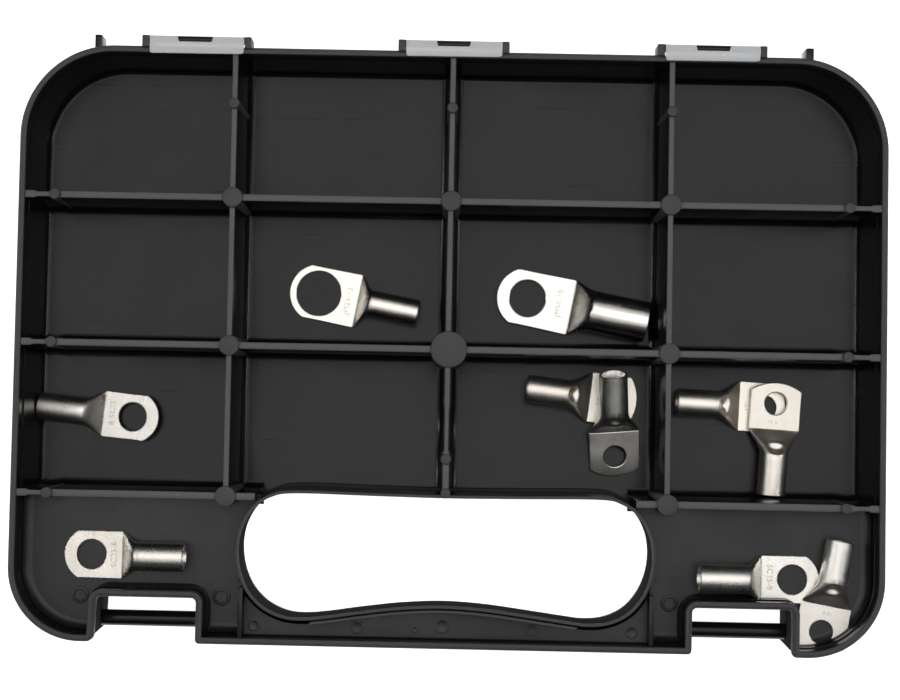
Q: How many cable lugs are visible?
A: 10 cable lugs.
